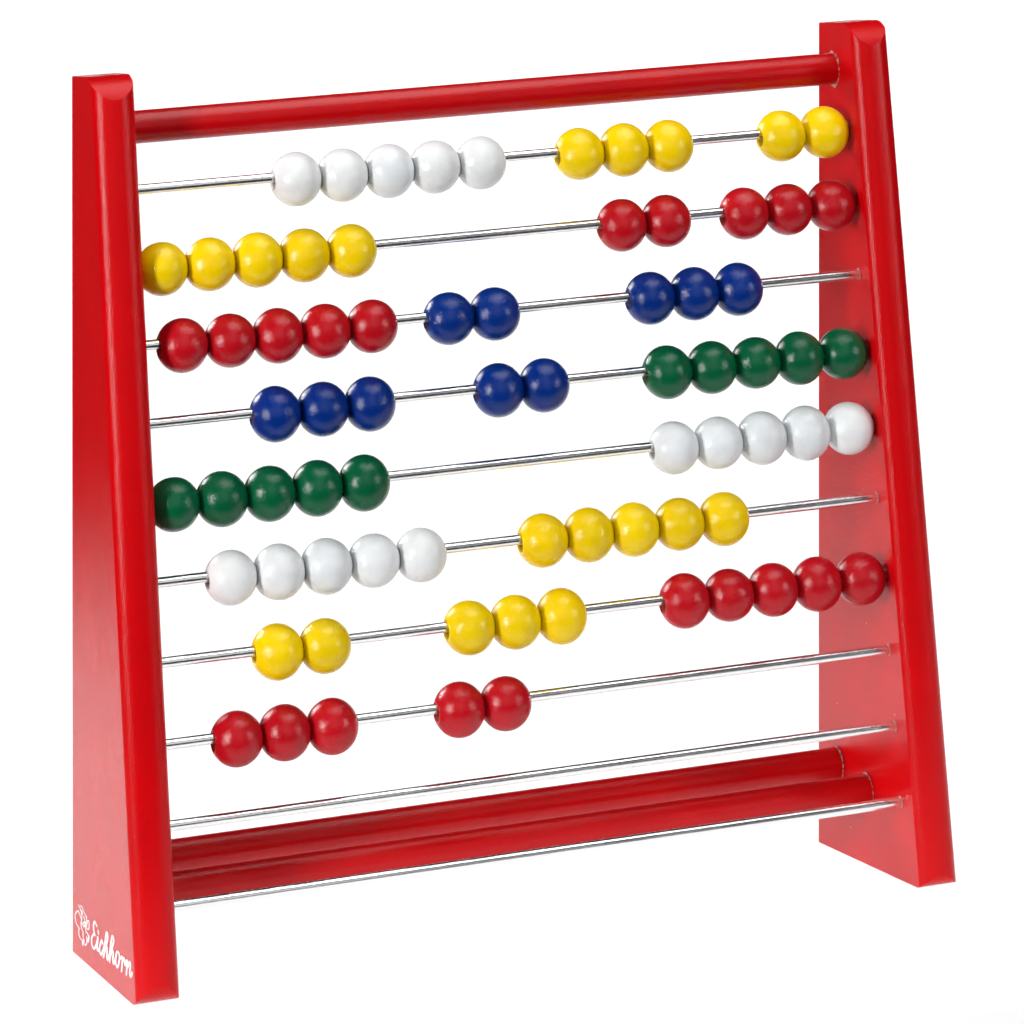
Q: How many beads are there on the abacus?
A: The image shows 75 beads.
